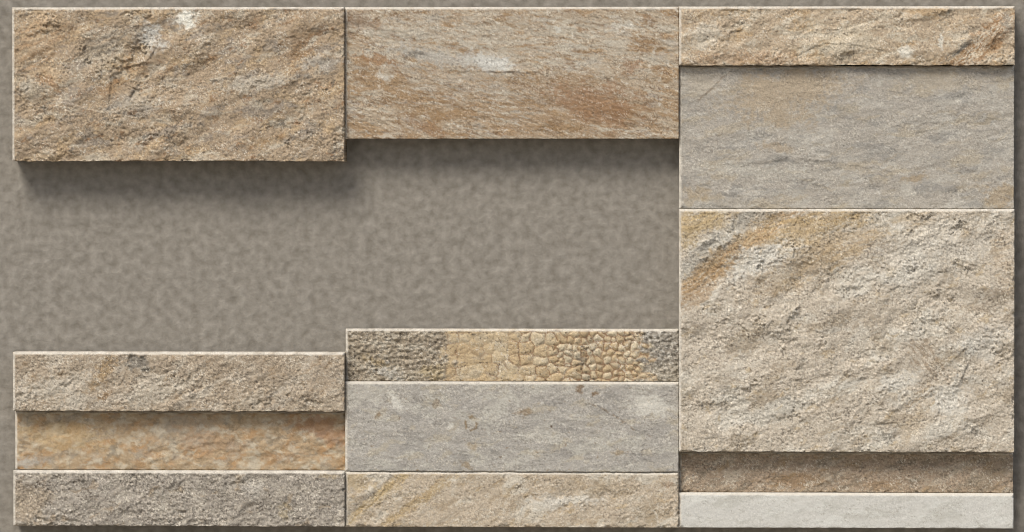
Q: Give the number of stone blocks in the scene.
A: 13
